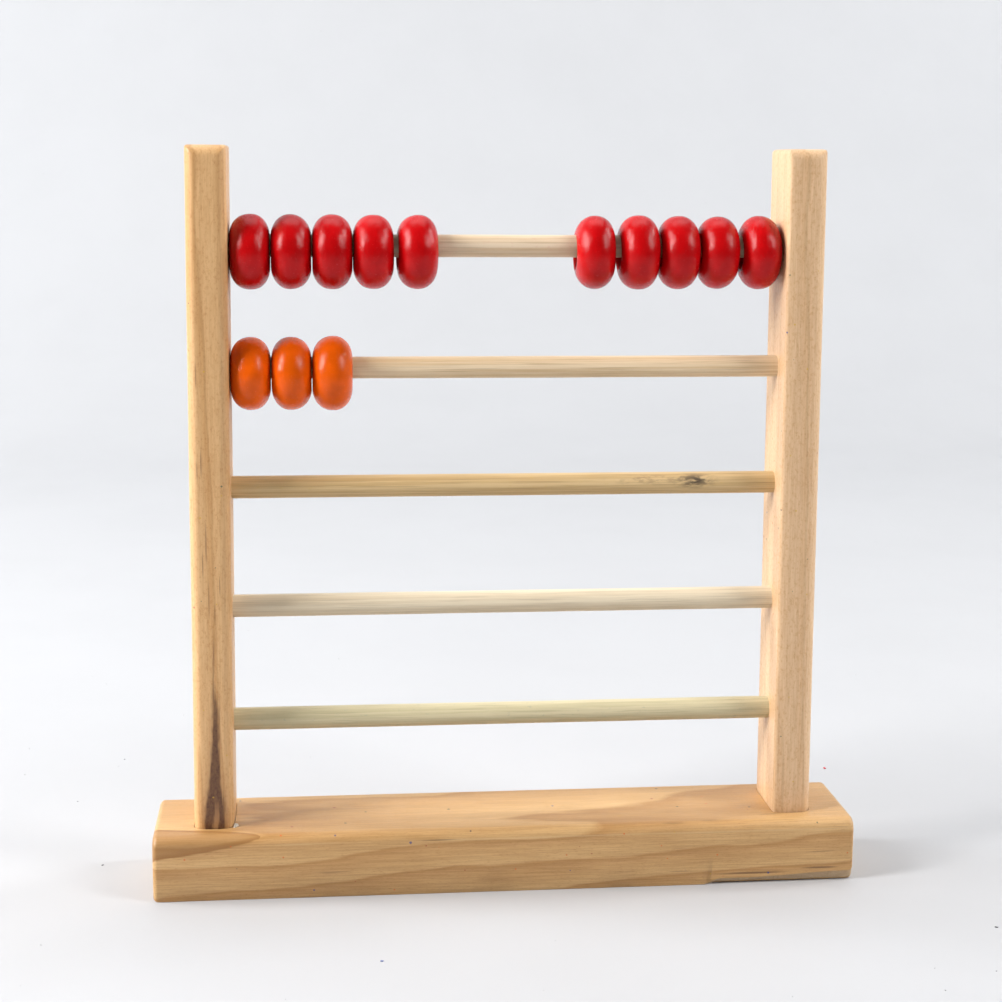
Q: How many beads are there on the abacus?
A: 13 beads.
